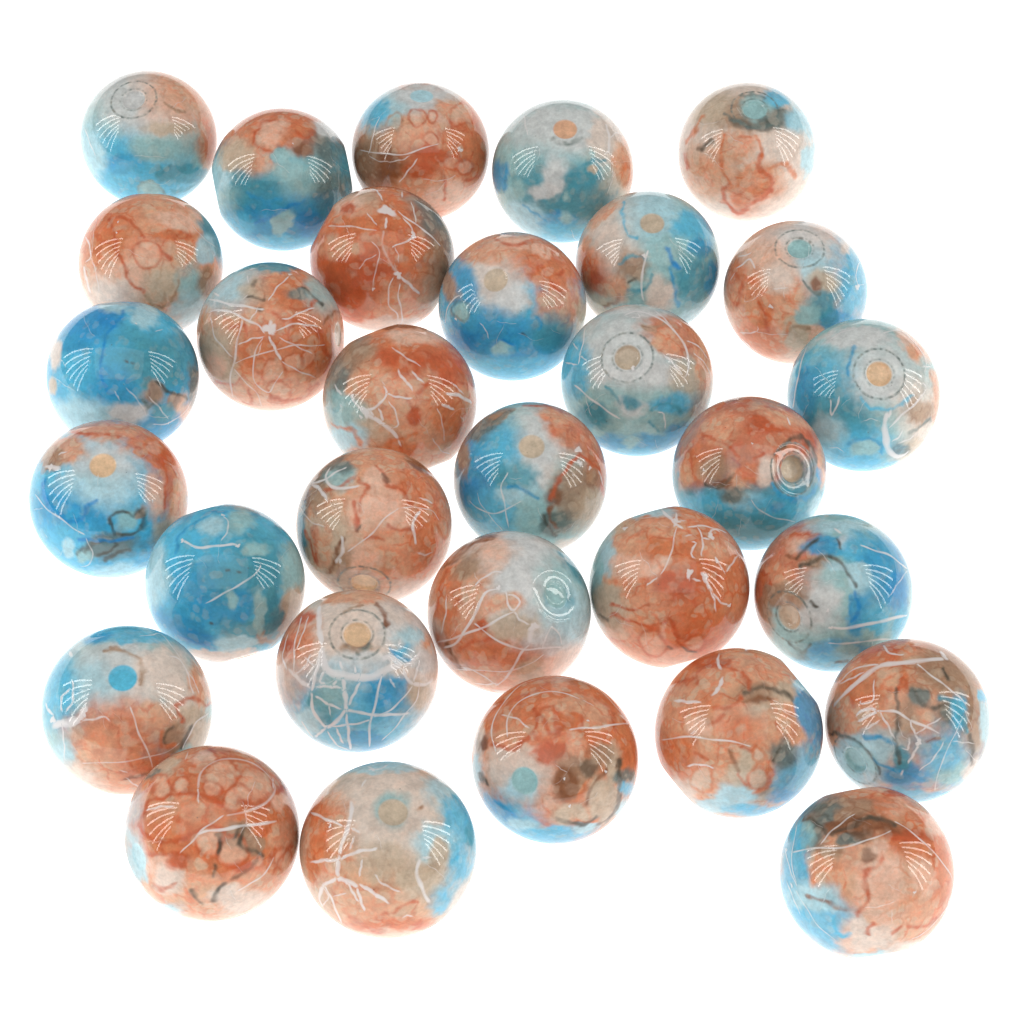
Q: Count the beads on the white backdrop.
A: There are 31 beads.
